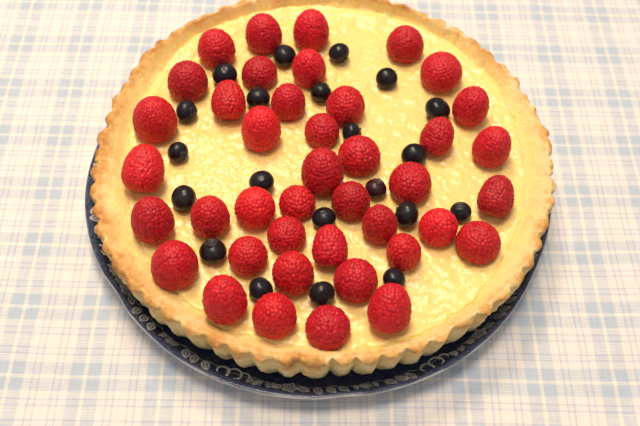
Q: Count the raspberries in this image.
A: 41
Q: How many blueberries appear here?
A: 21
